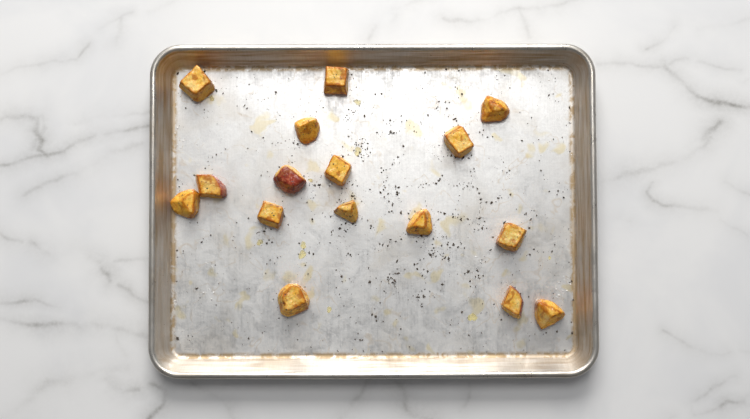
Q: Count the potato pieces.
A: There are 16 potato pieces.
